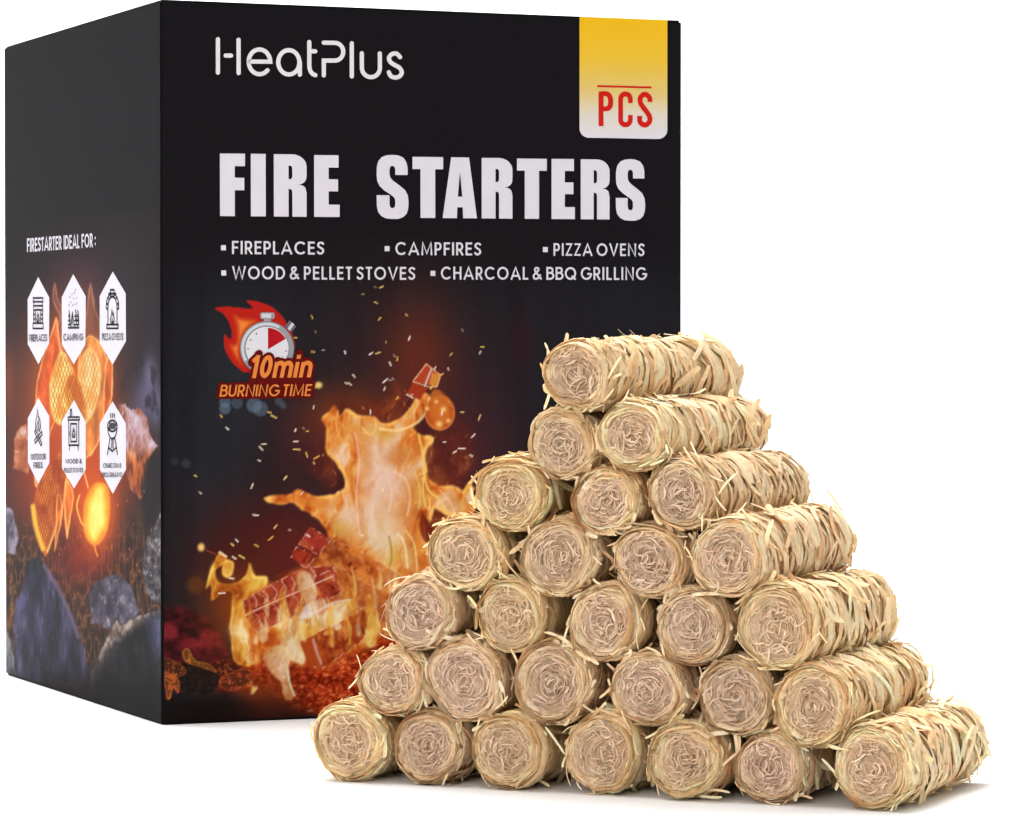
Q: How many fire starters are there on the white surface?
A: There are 28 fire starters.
